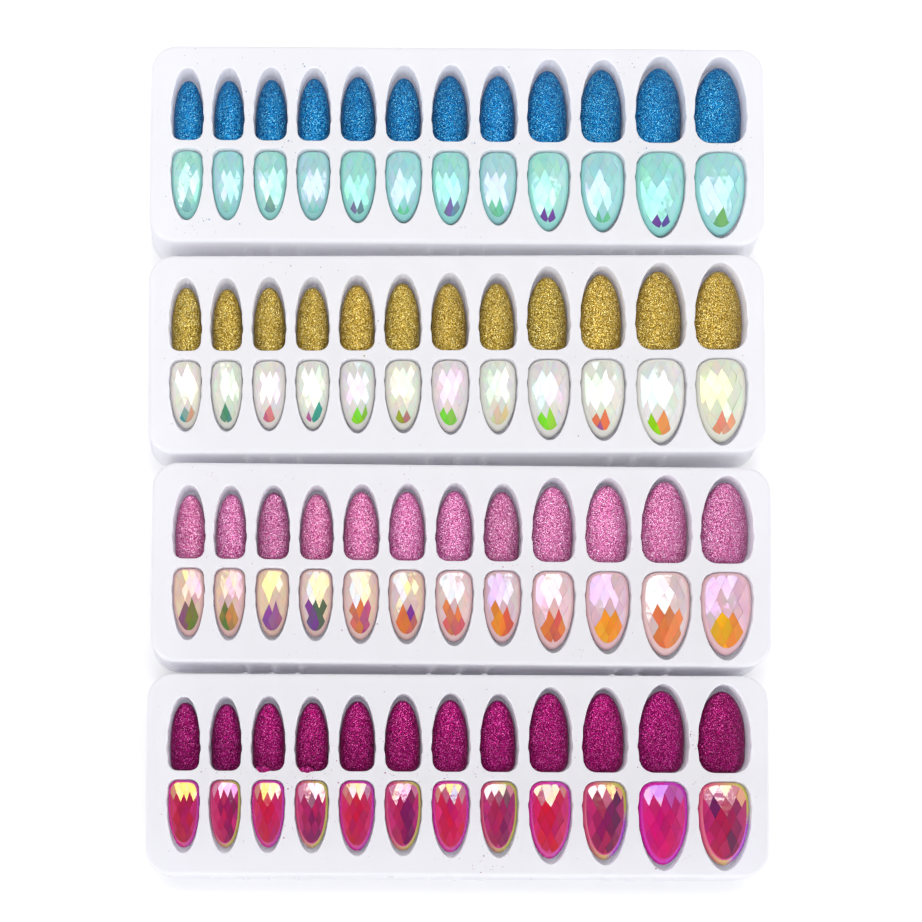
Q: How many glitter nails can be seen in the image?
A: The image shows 48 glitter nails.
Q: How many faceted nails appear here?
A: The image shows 48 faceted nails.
